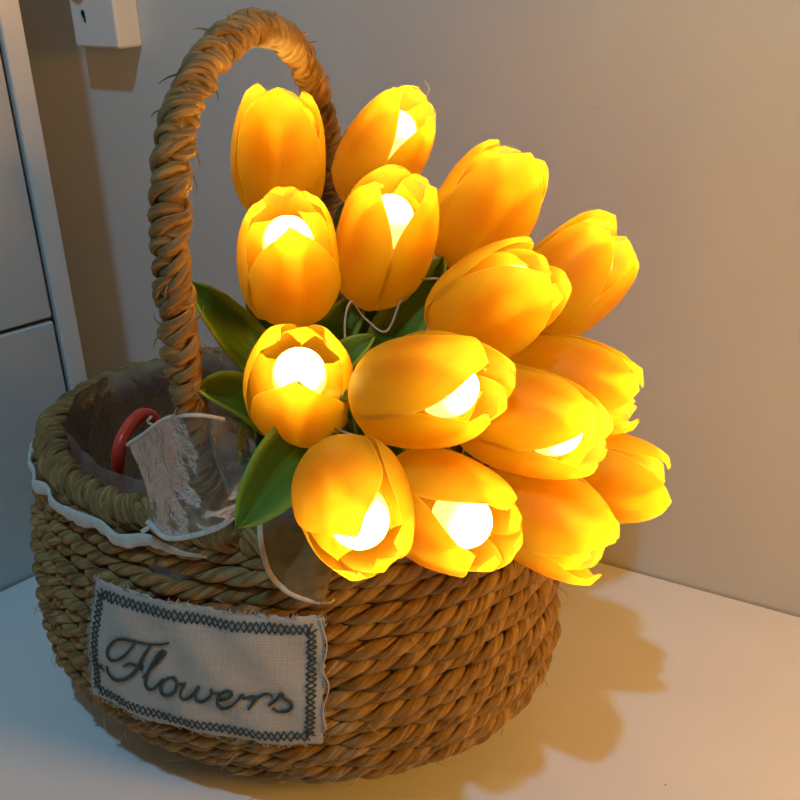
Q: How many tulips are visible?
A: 15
